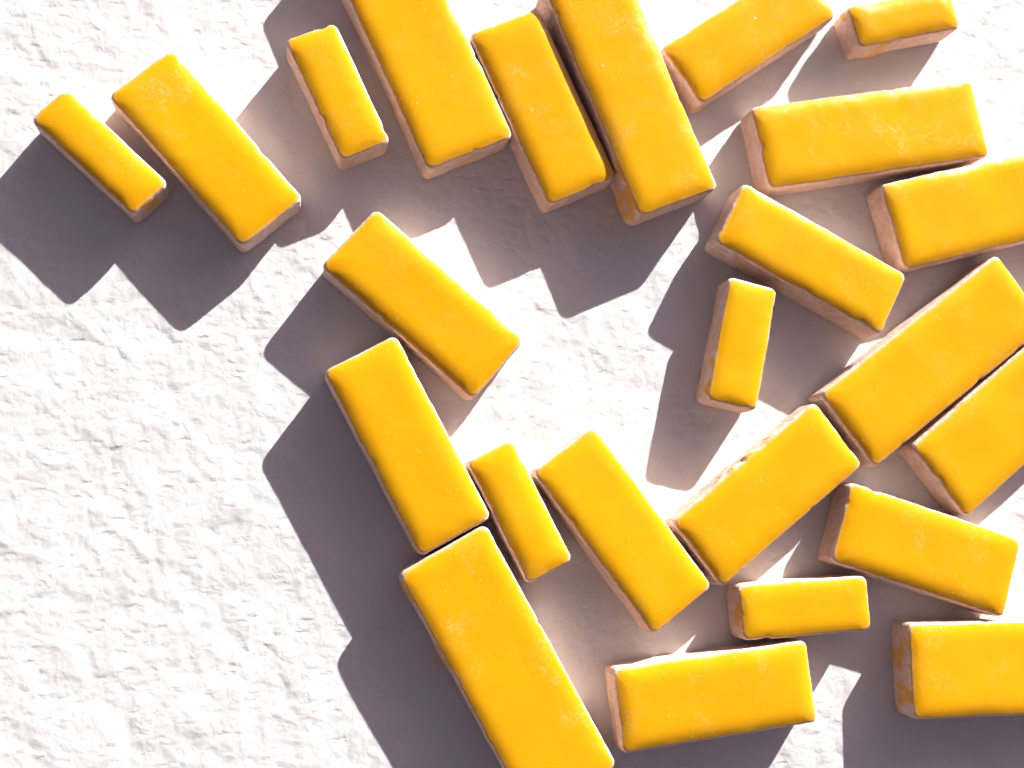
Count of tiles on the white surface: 24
